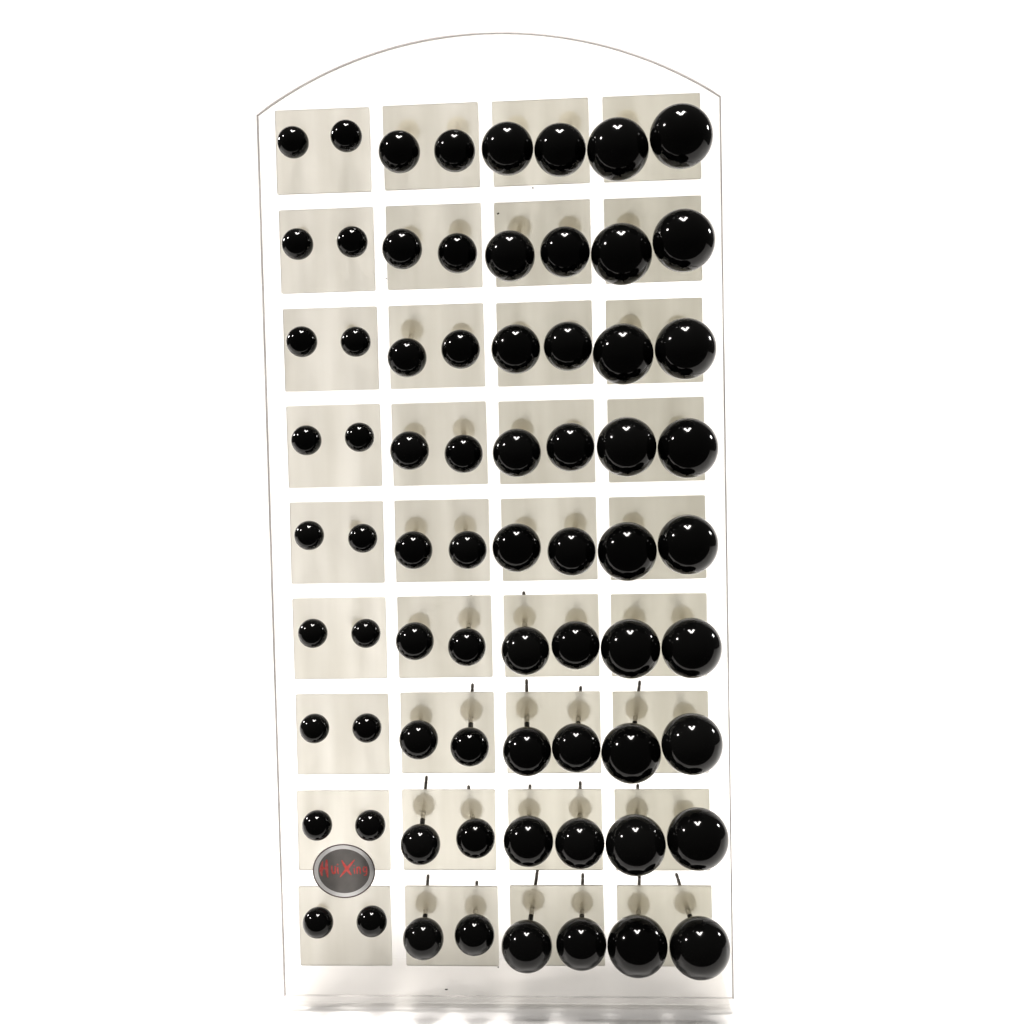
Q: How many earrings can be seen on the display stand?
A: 72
